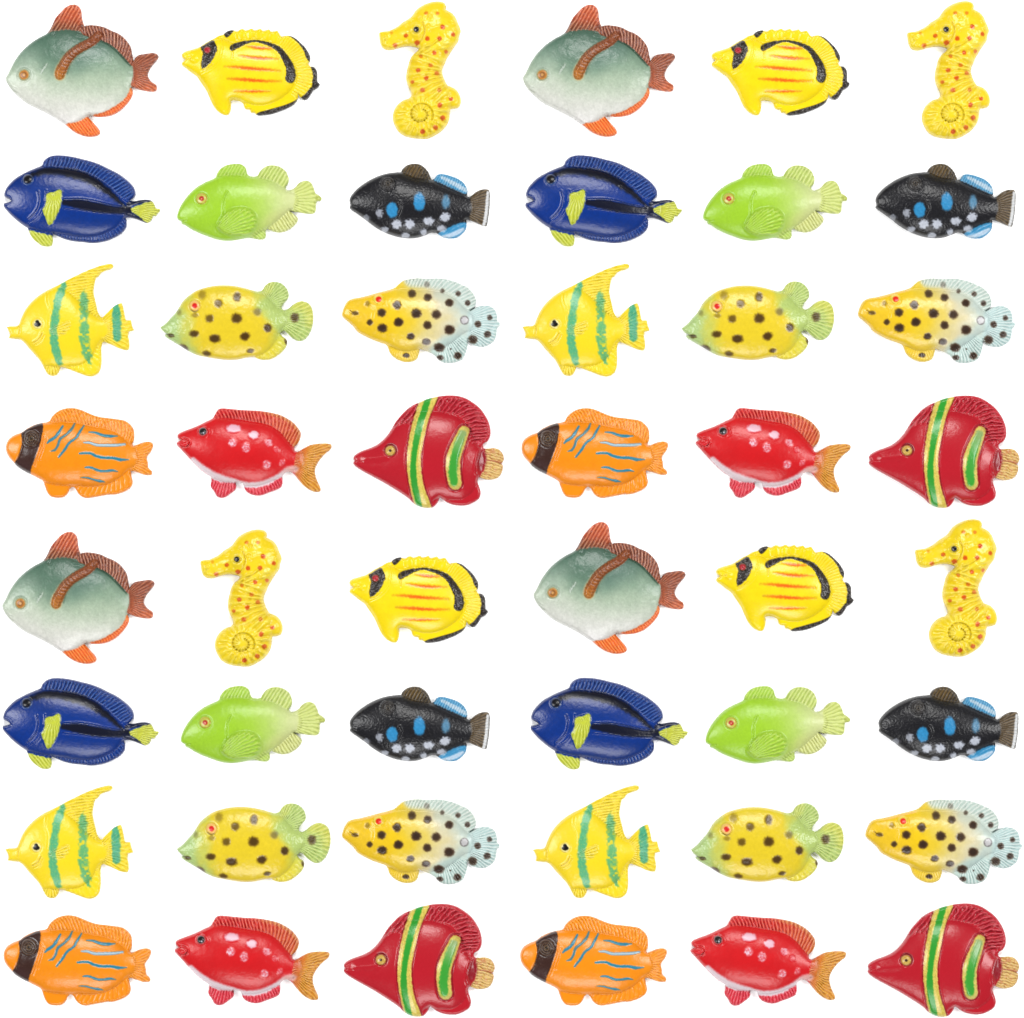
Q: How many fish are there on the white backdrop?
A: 44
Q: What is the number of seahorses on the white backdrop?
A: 4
